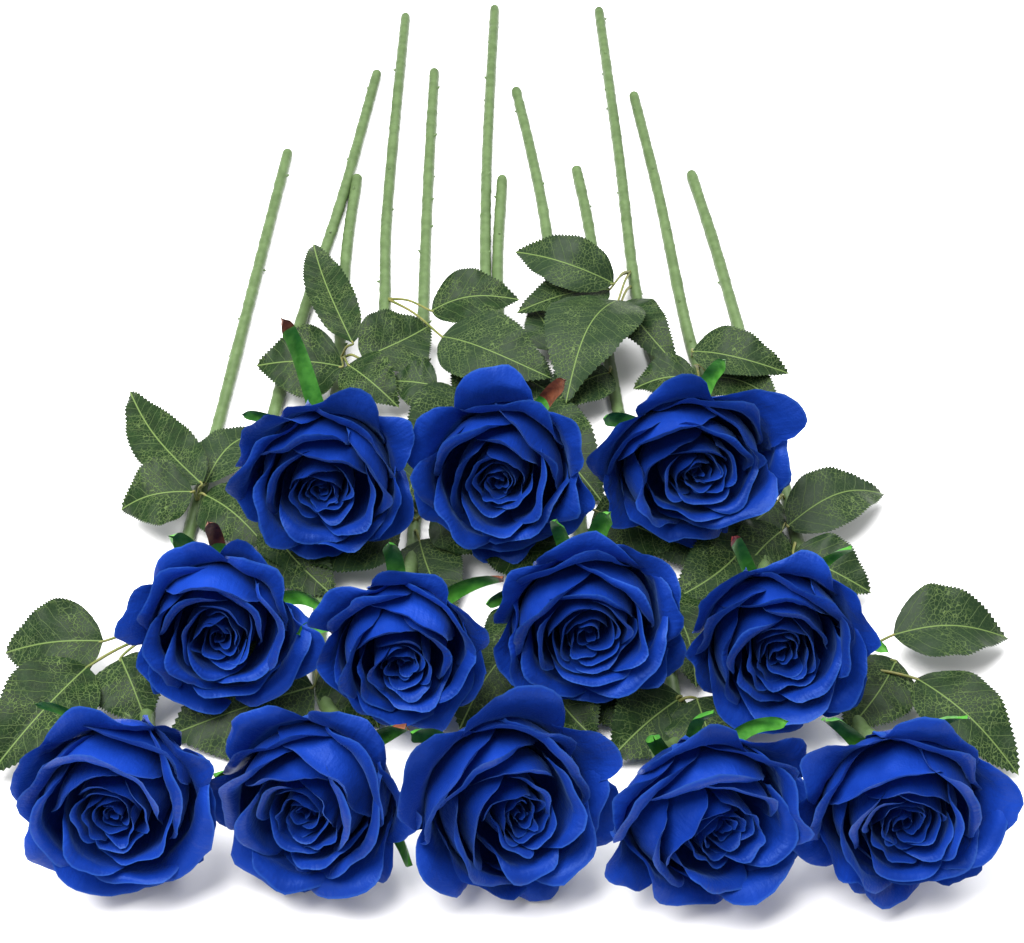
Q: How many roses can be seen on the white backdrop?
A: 12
